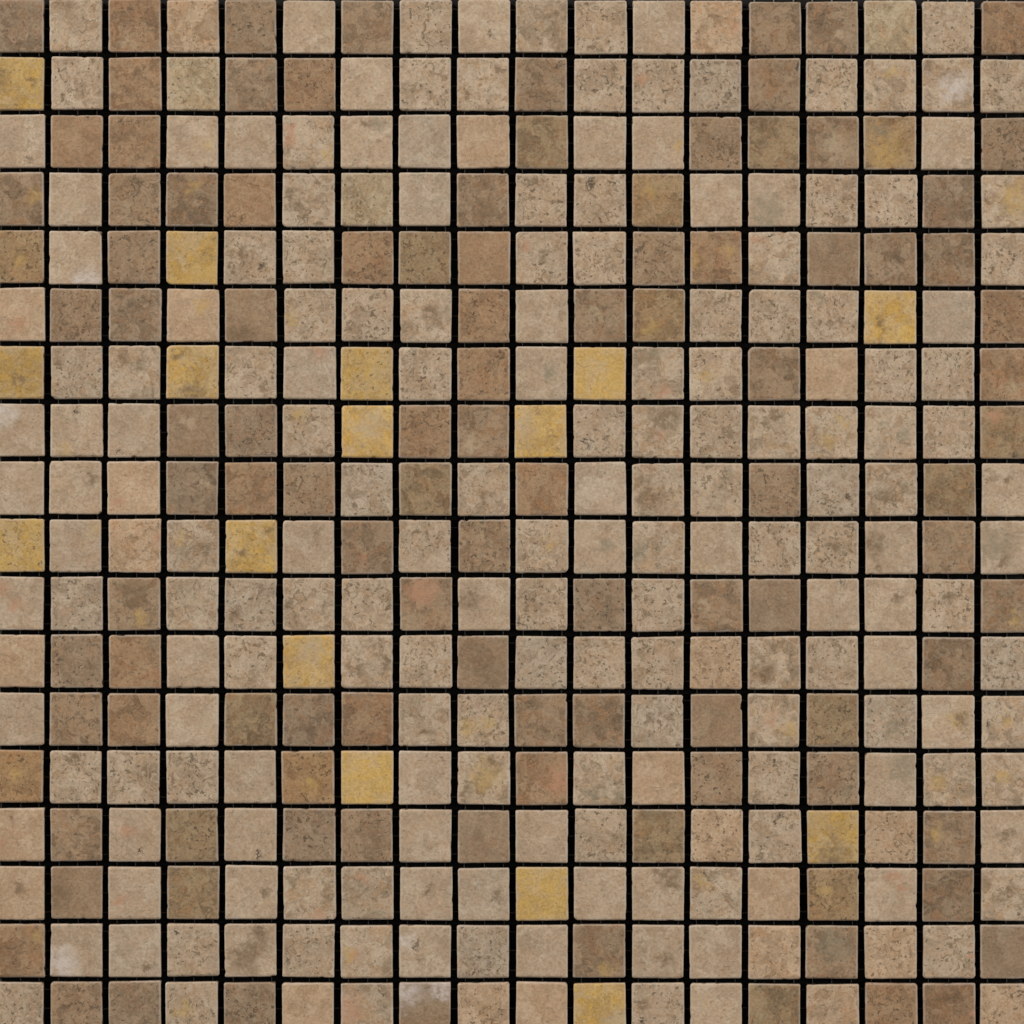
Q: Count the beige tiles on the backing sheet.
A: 200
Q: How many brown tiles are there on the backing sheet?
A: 108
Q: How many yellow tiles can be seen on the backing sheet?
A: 16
